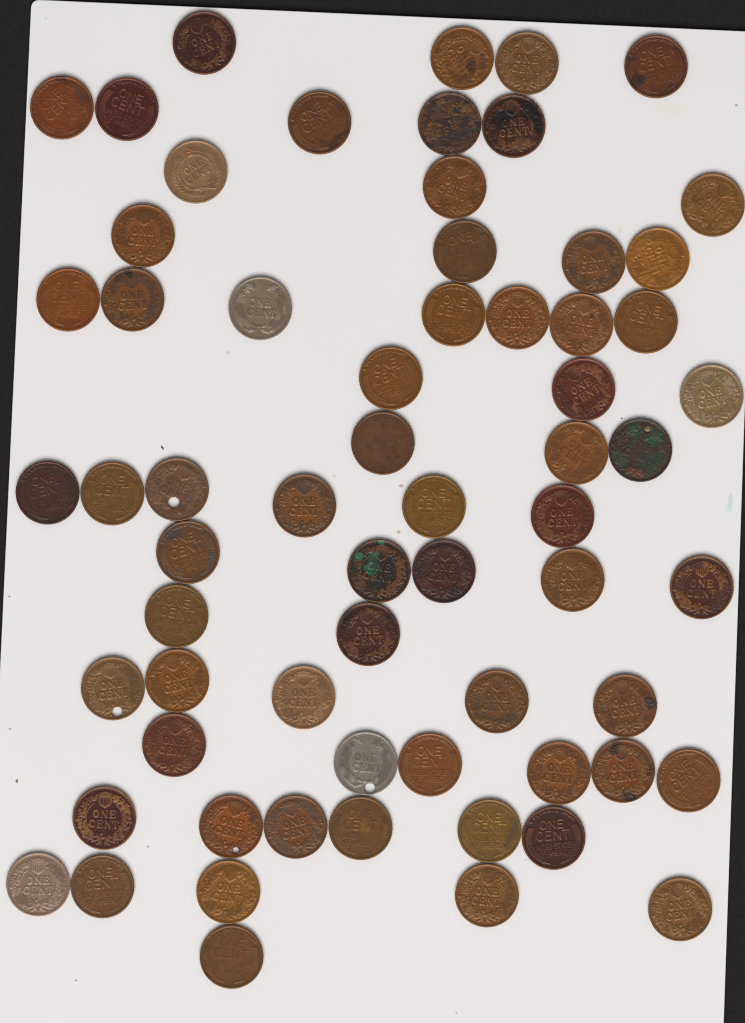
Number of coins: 65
